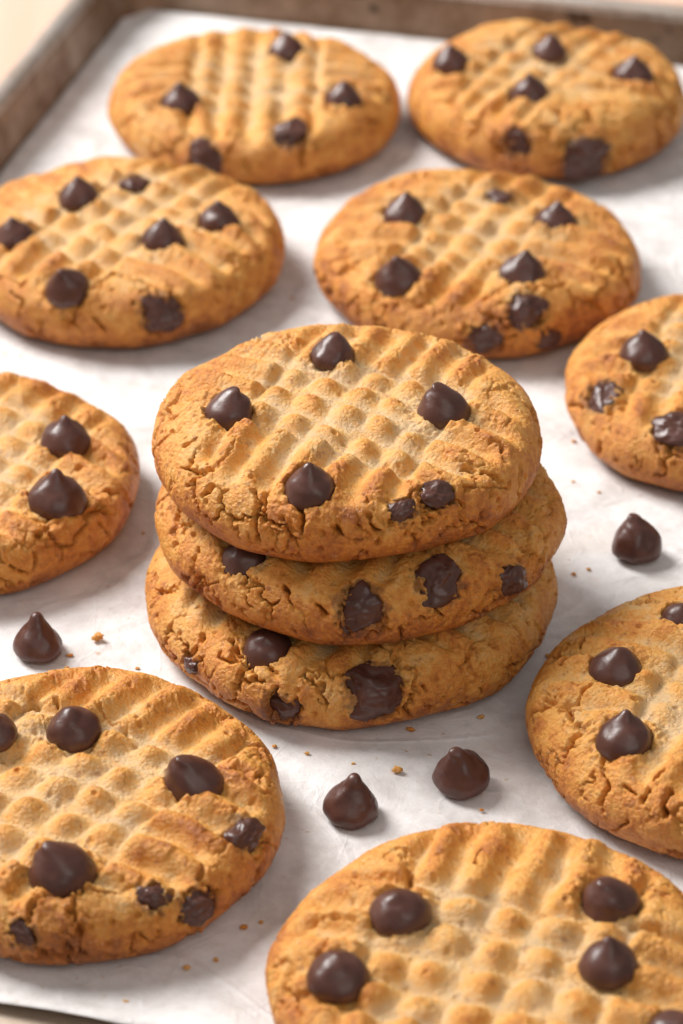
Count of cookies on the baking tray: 12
